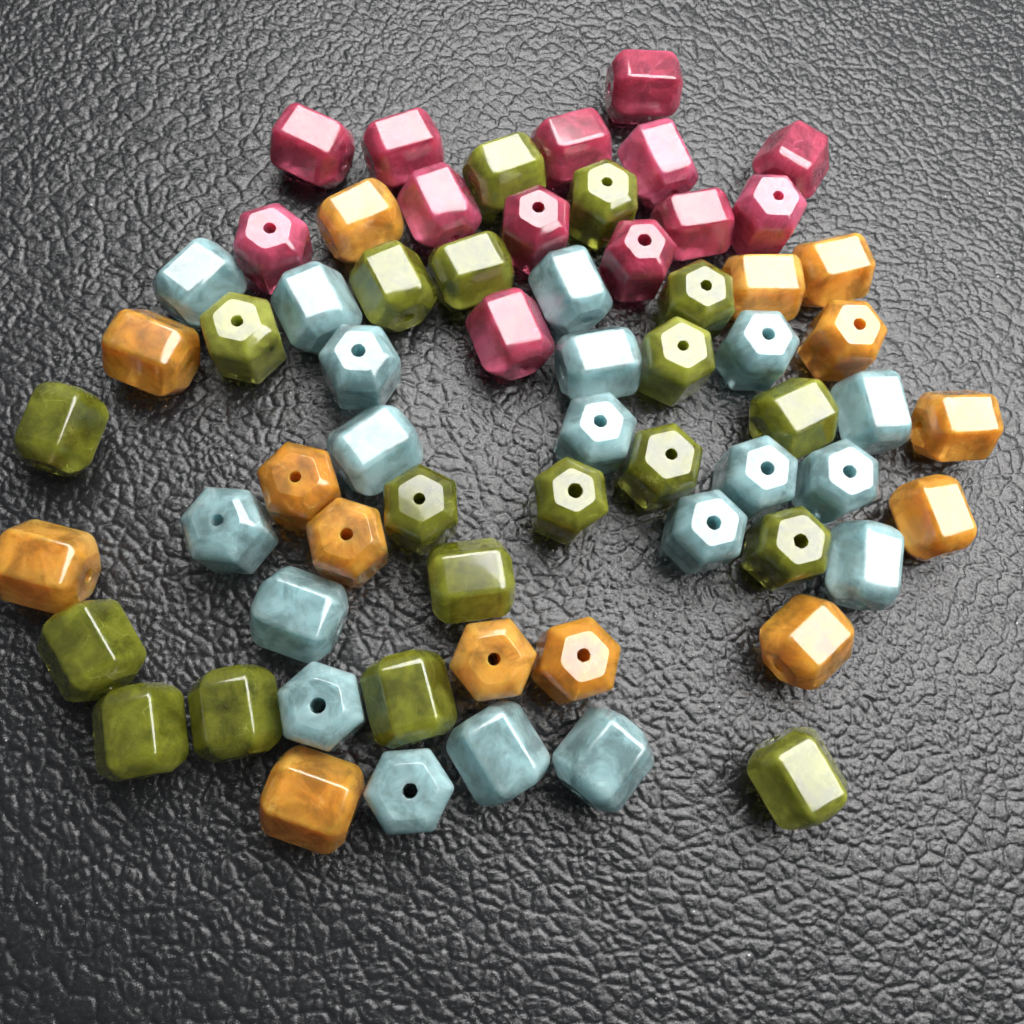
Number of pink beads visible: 13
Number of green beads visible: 19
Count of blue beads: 19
